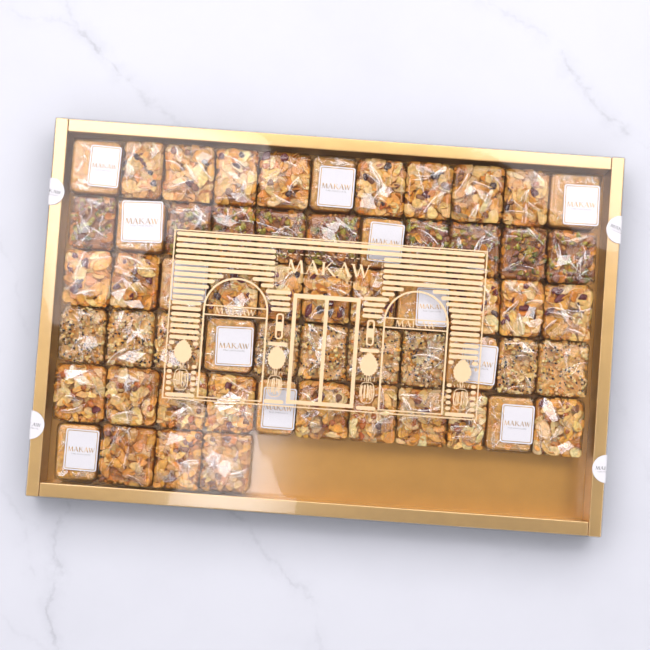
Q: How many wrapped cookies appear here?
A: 59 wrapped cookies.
